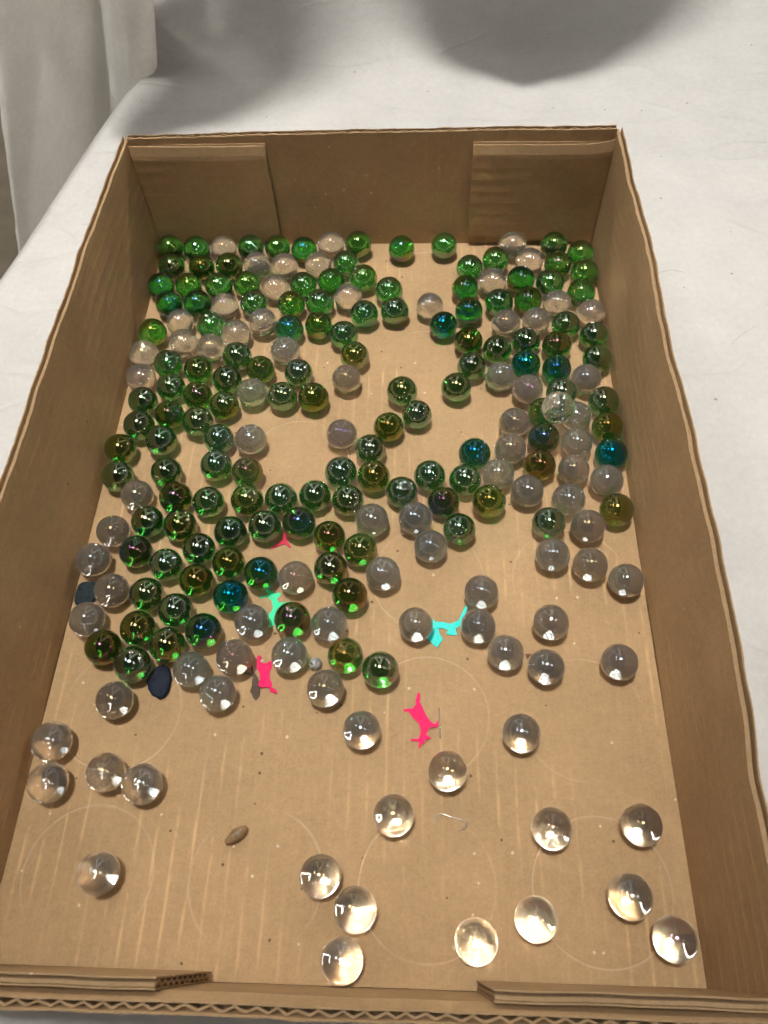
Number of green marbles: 134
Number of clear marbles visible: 88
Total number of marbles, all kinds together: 222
